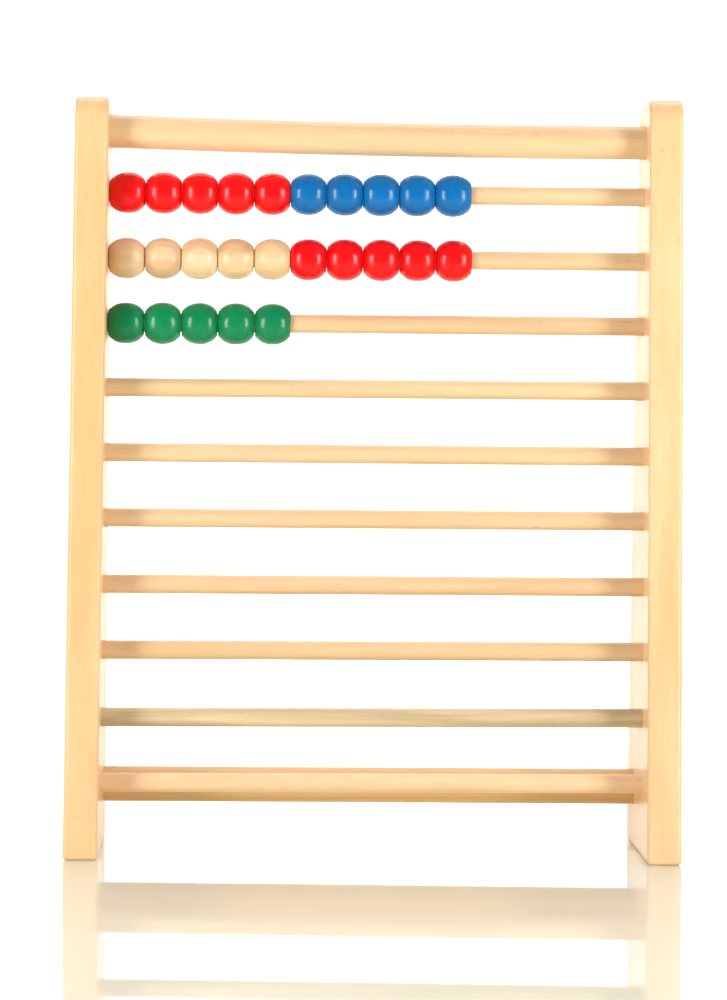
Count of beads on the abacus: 25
